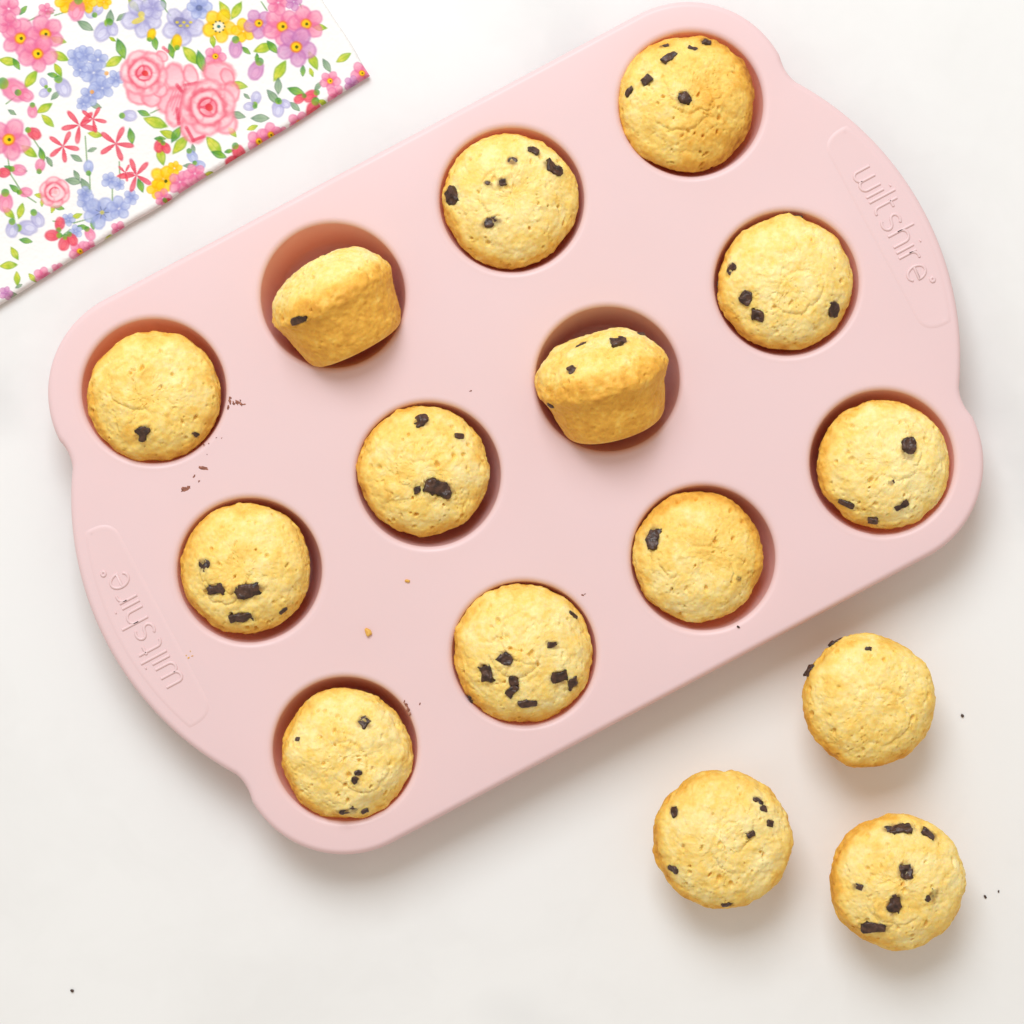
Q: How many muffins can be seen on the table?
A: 15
